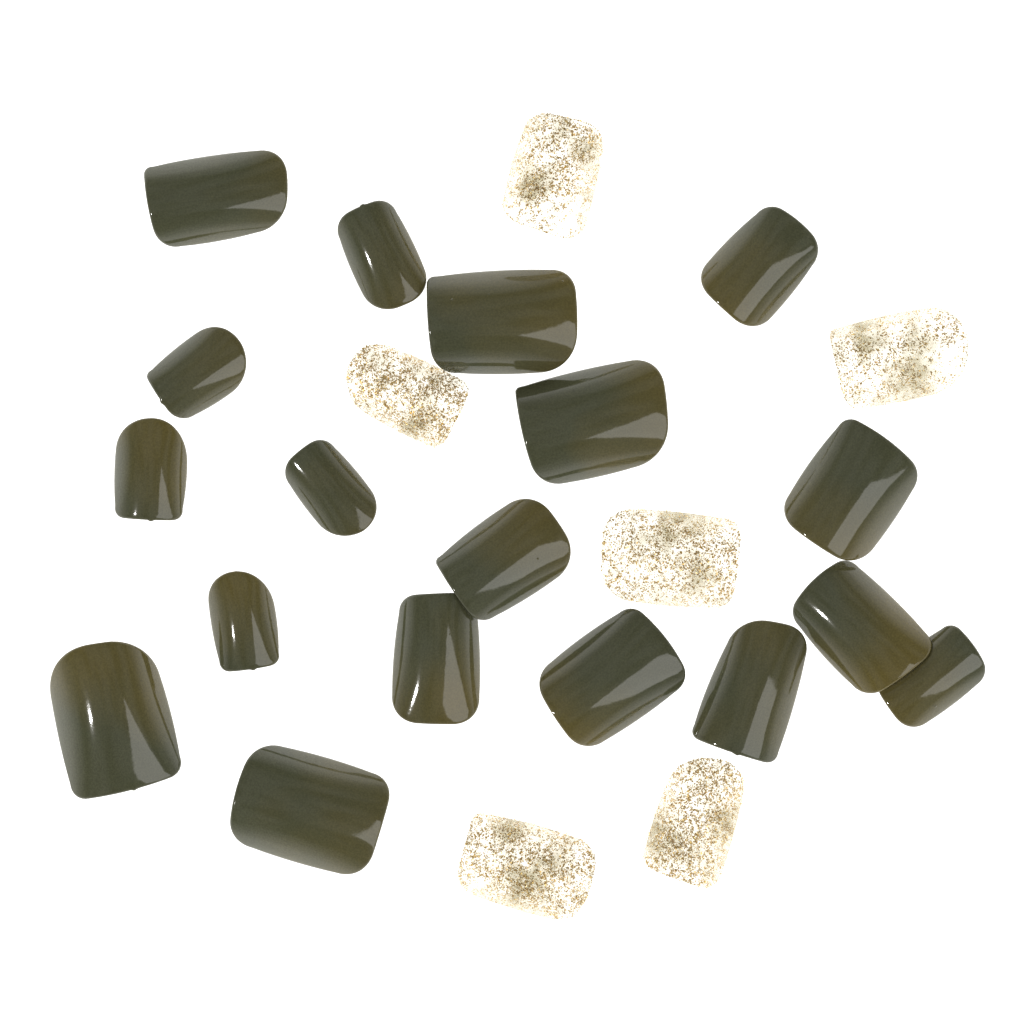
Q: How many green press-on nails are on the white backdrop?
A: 18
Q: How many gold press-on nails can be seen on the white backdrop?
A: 6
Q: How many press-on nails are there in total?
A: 24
